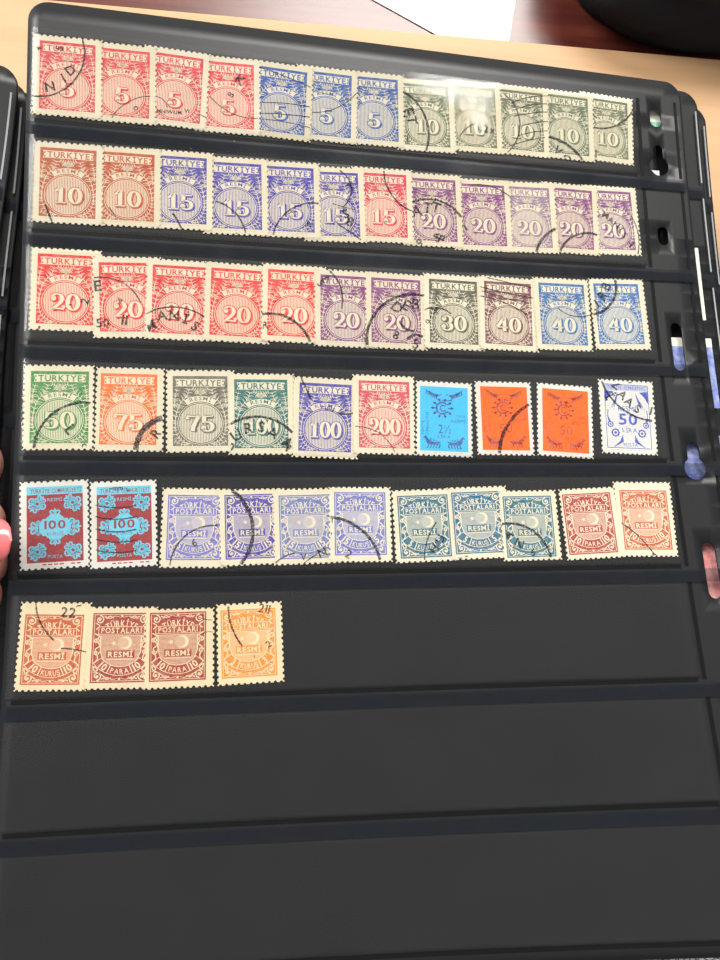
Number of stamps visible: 60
